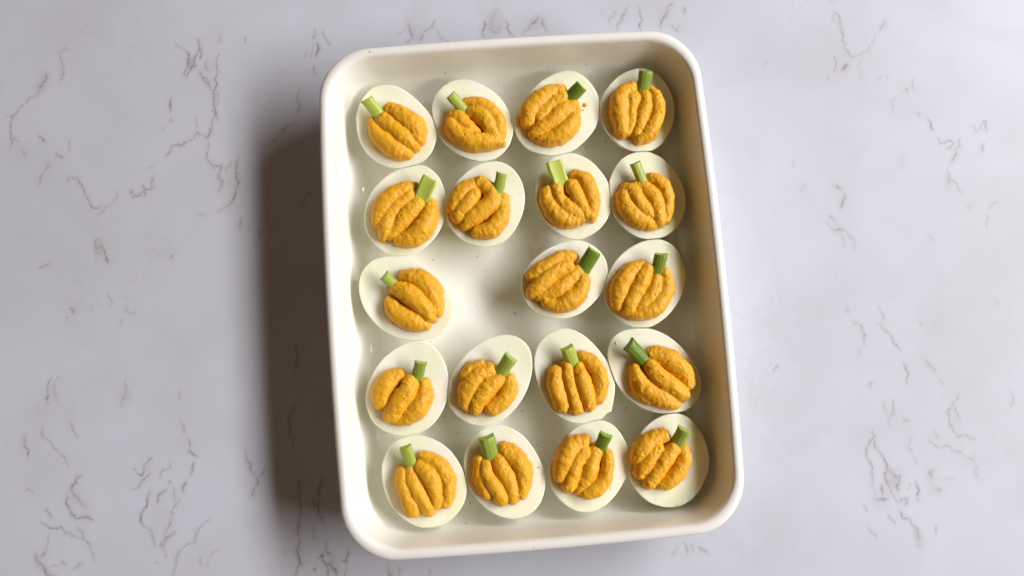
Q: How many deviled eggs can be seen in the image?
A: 19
